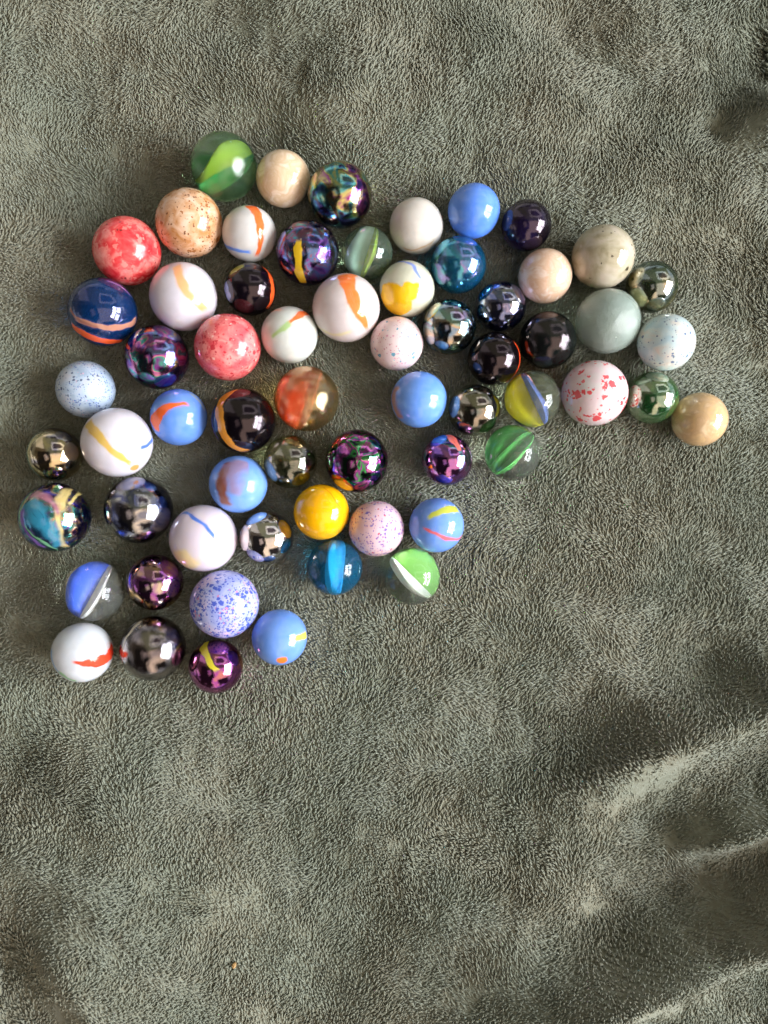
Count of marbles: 63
